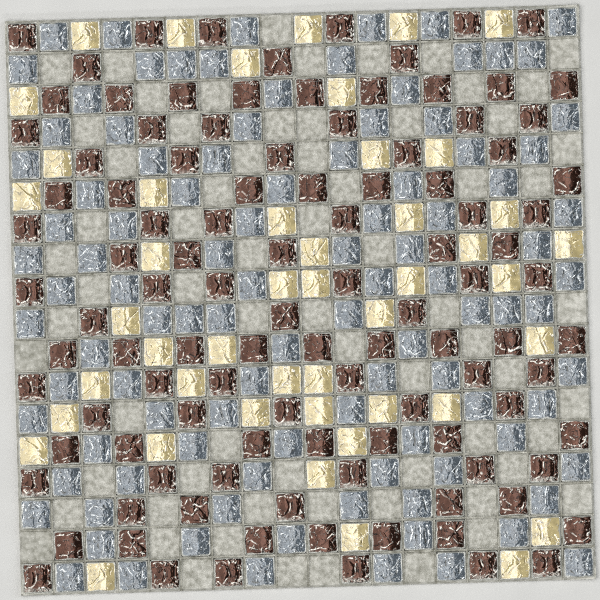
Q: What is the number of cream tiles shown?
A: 46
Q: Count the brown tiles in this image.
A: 107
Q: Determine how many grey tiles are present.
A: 103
